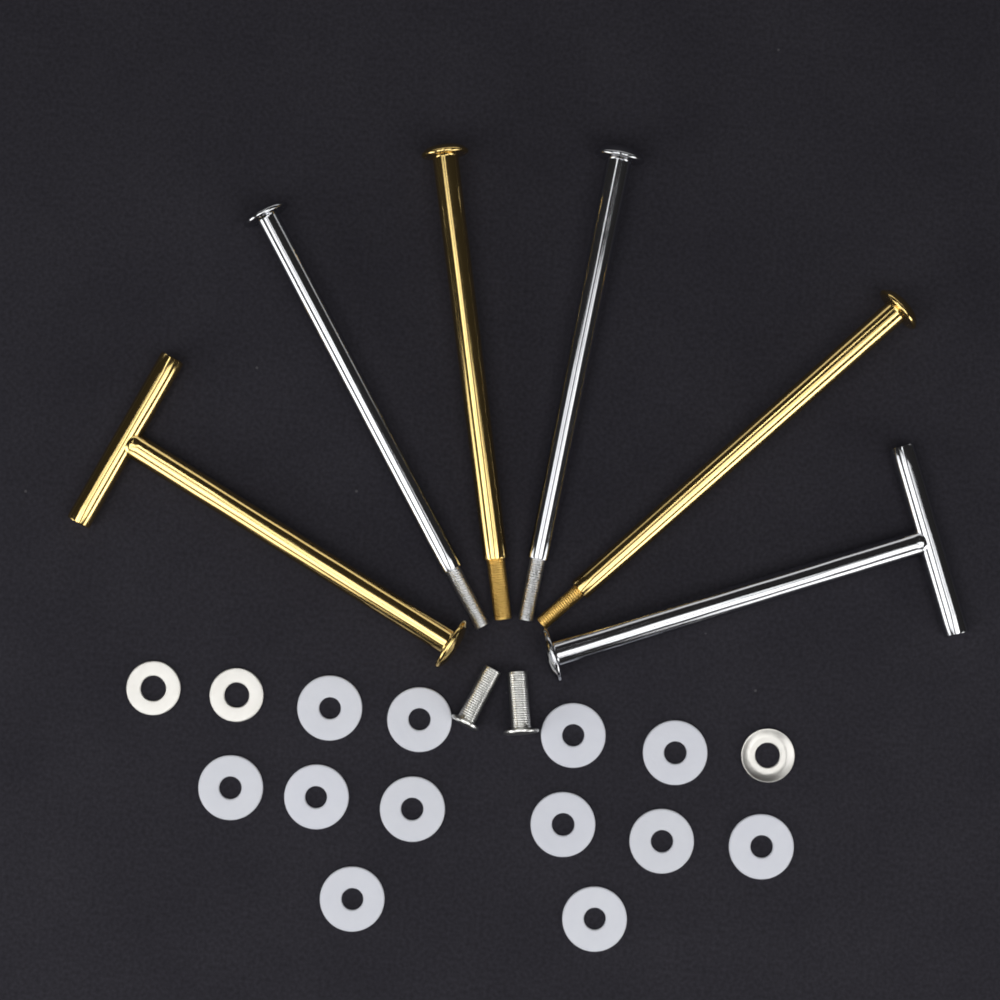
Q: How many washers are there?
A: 15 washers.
